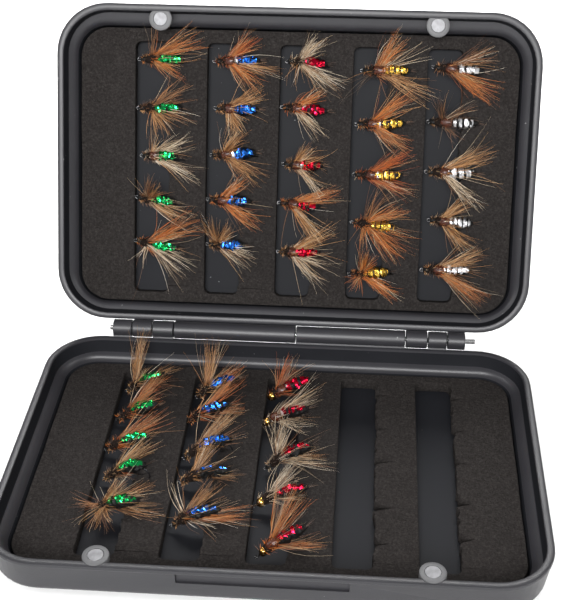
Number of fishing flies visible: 40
